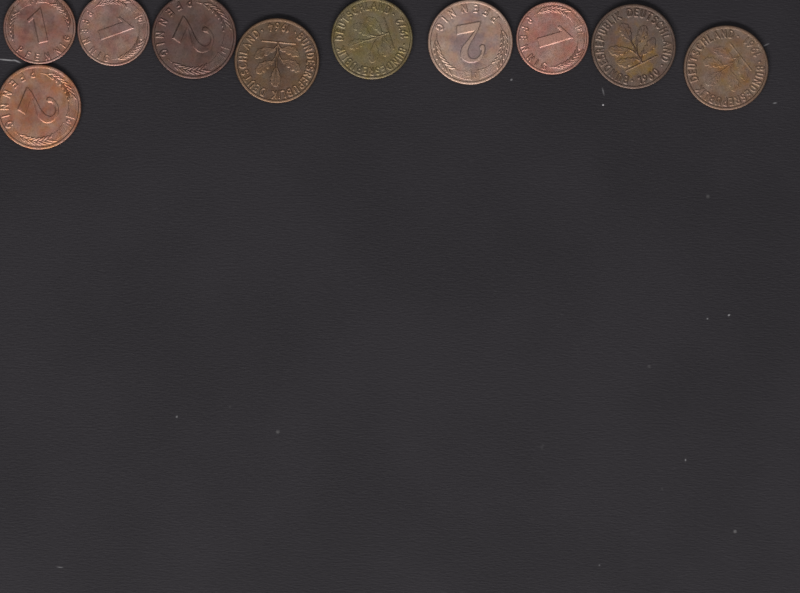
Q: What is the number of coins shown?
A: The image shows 10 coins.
